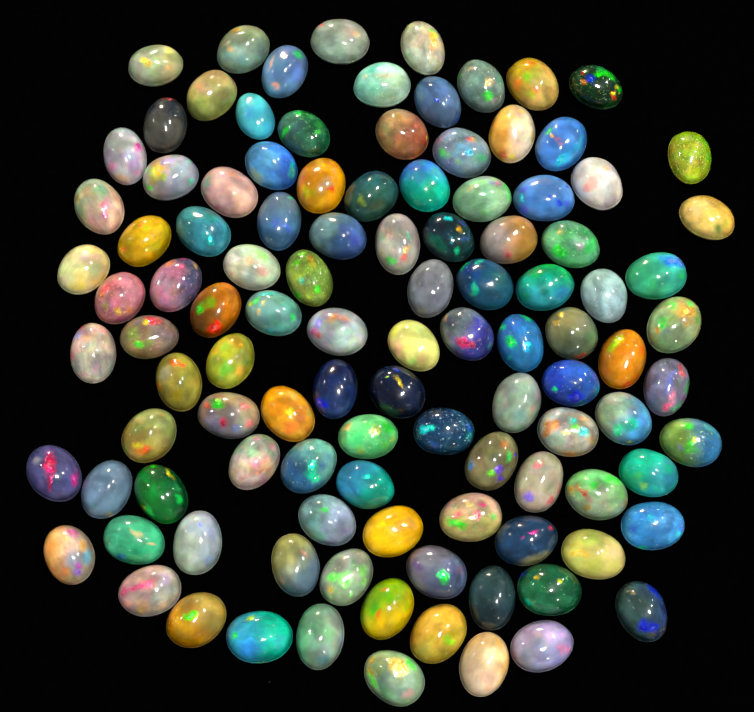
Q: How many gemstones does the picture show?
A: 109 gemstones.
